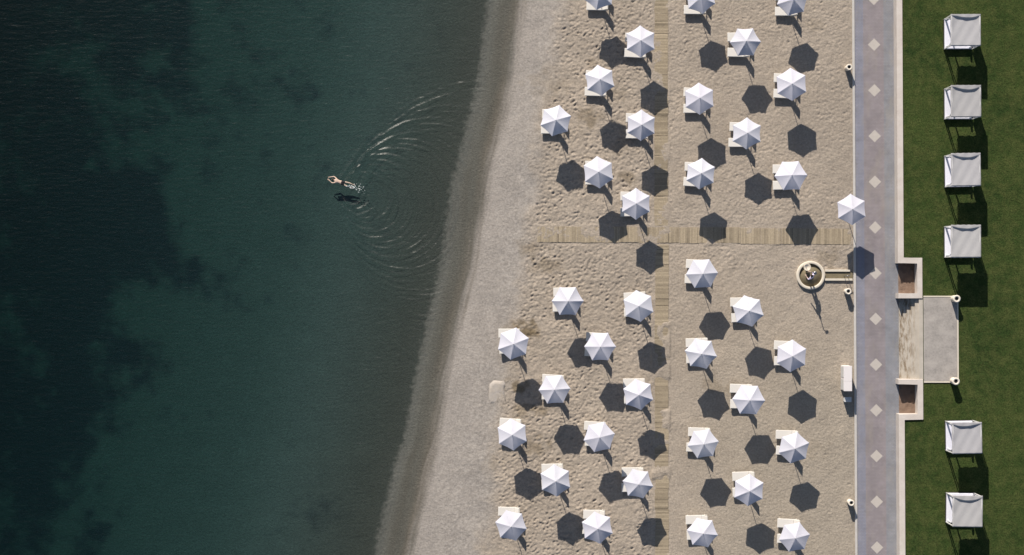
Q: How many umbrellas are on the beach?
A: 38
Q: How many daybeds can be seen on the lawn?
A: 6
